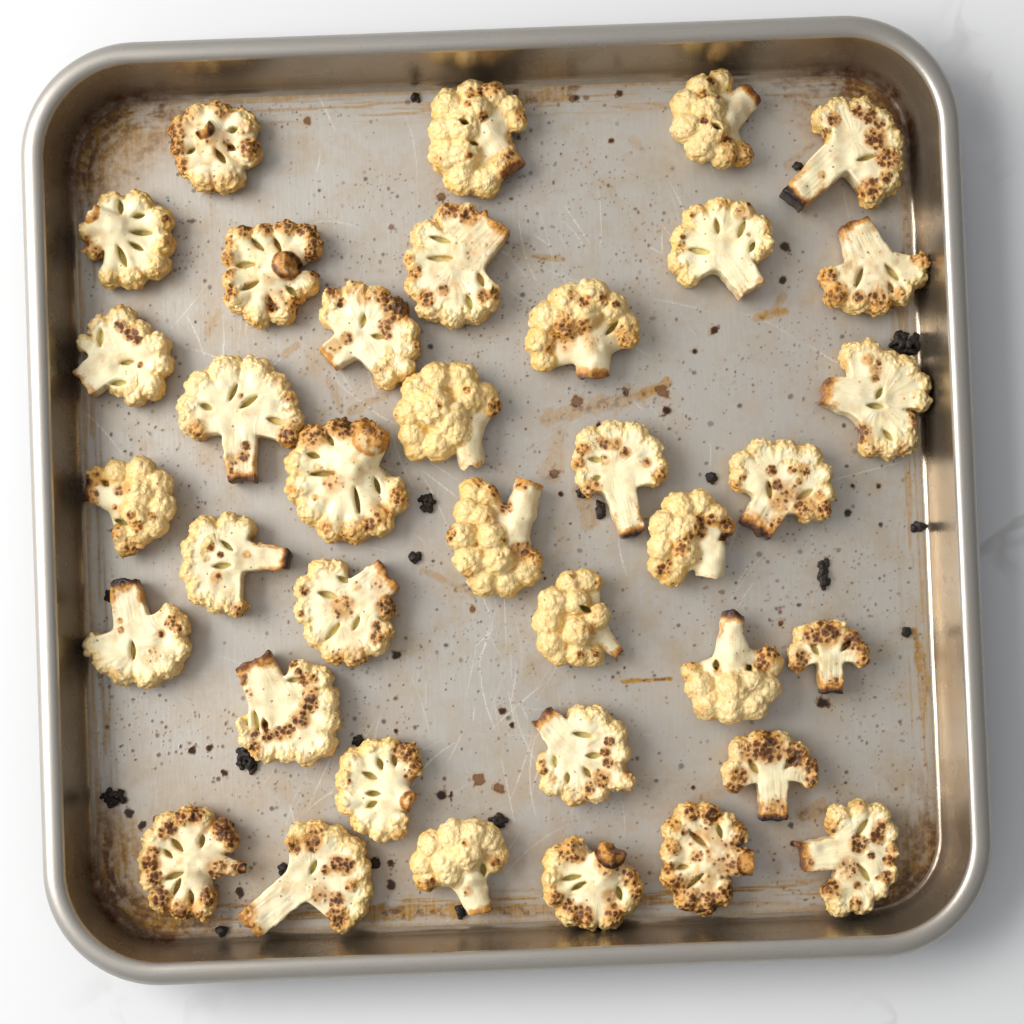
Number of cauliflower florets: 37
